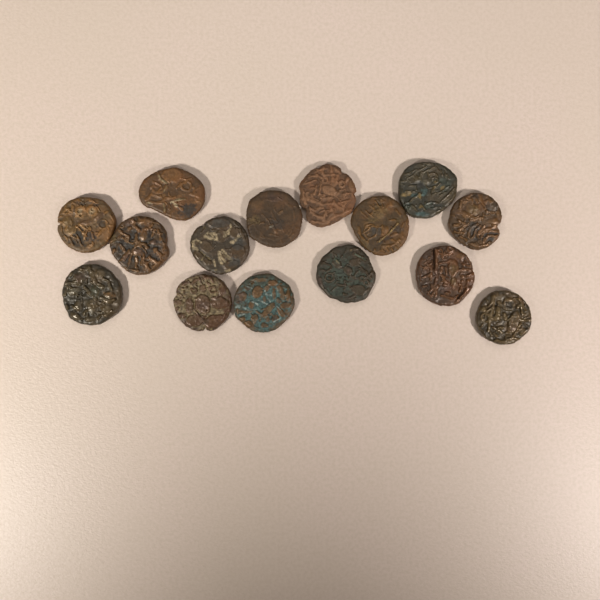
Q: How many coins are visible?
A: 15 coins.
